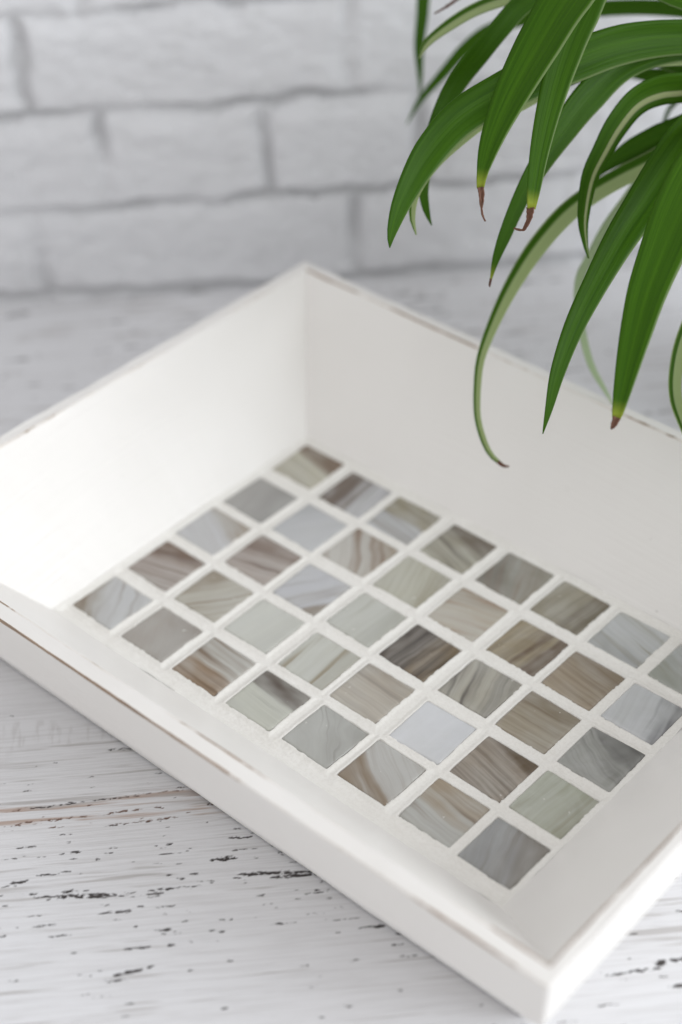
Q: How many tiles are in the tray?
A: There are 40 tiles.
